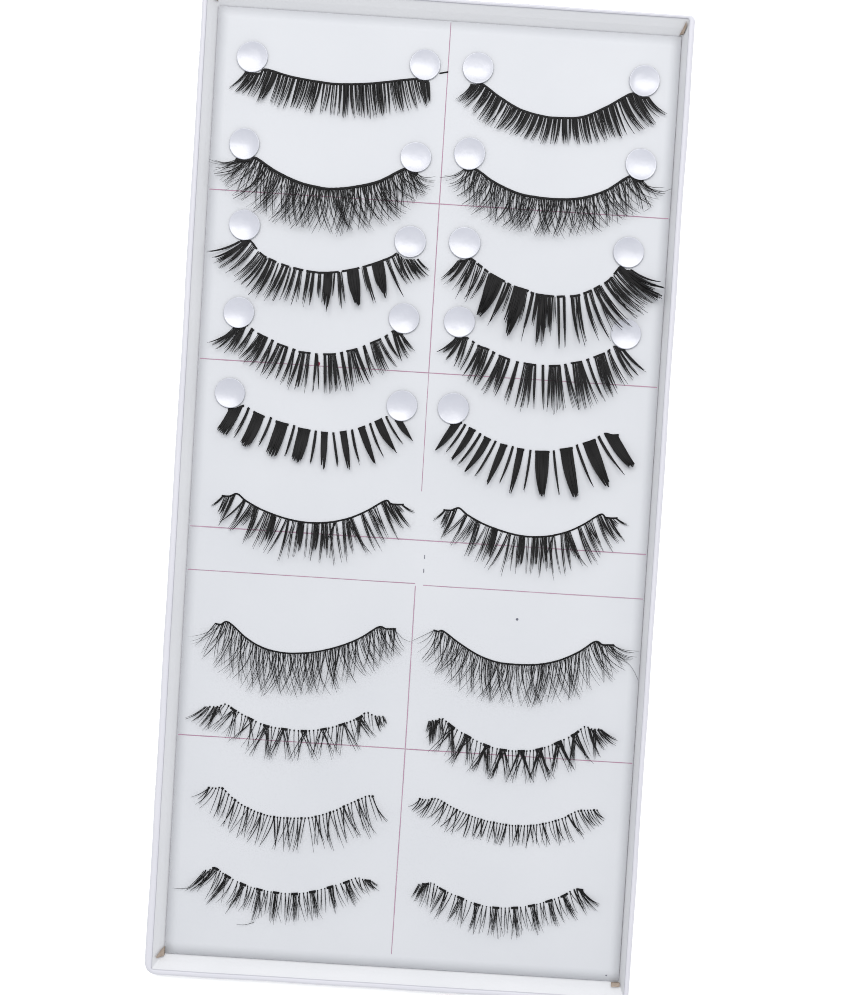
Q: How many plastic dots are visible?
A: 19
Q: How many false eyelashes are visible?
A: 20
